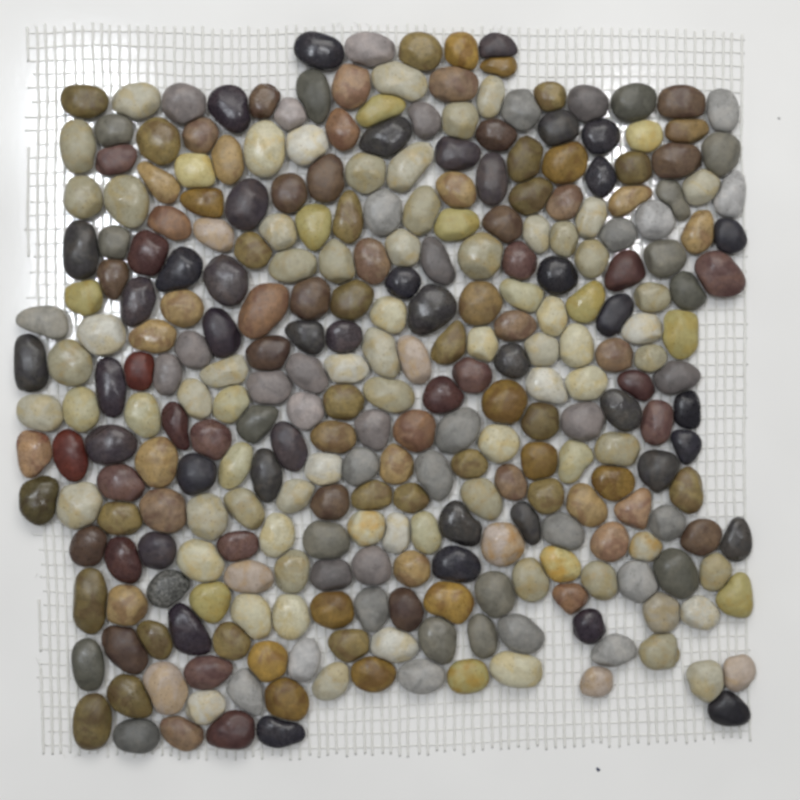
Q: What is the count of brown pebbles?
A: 104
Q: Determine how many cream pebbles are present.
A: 93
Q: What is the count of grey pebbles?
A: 52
